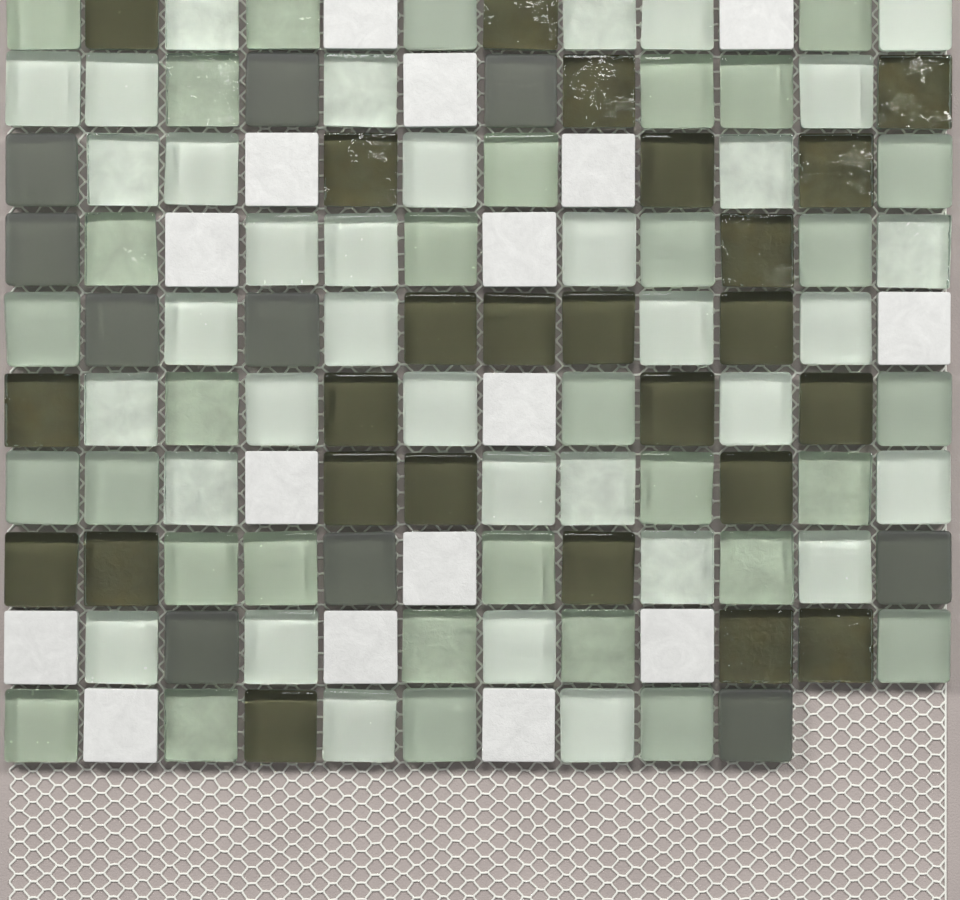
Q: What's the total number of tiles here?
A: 118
